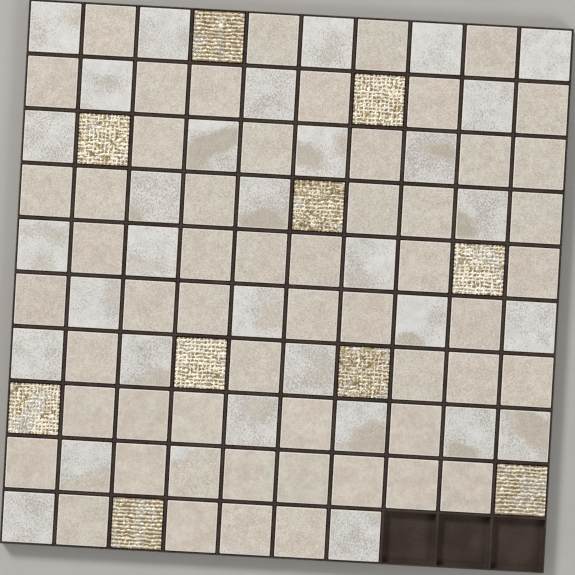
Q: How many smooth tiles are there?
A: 87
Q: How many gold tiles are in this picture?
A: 10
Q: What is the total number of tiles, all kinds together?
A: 97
